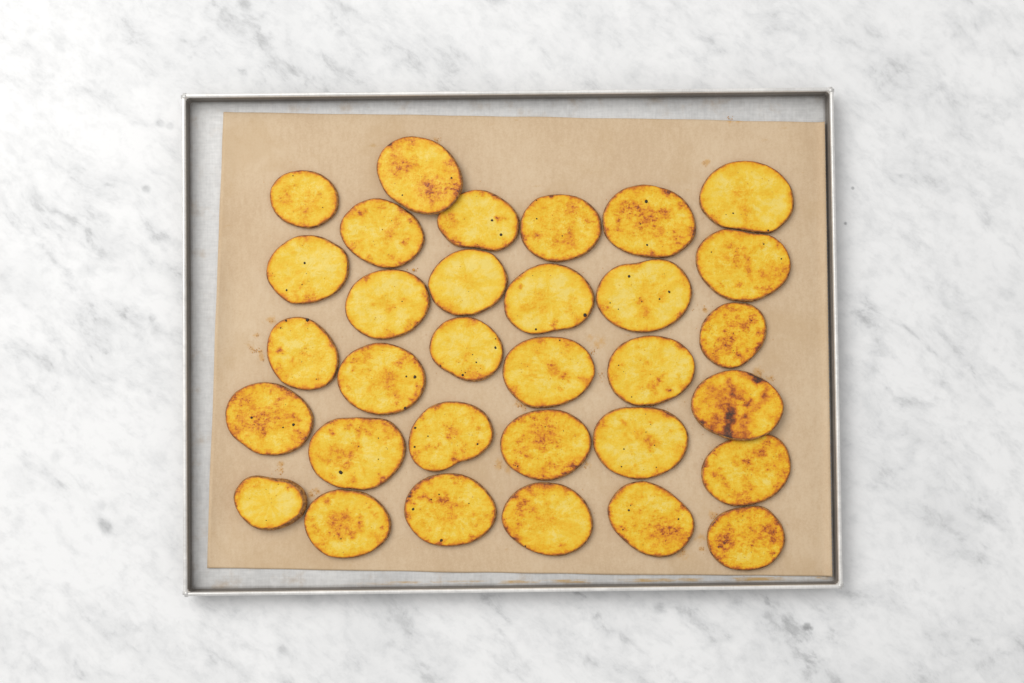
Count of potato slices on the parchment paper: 32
